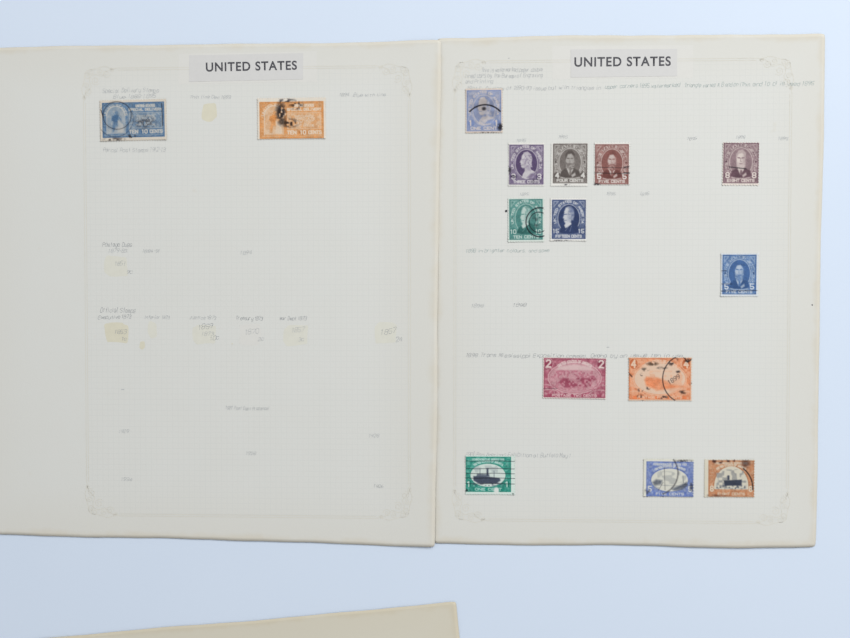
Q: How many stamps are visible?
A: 15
